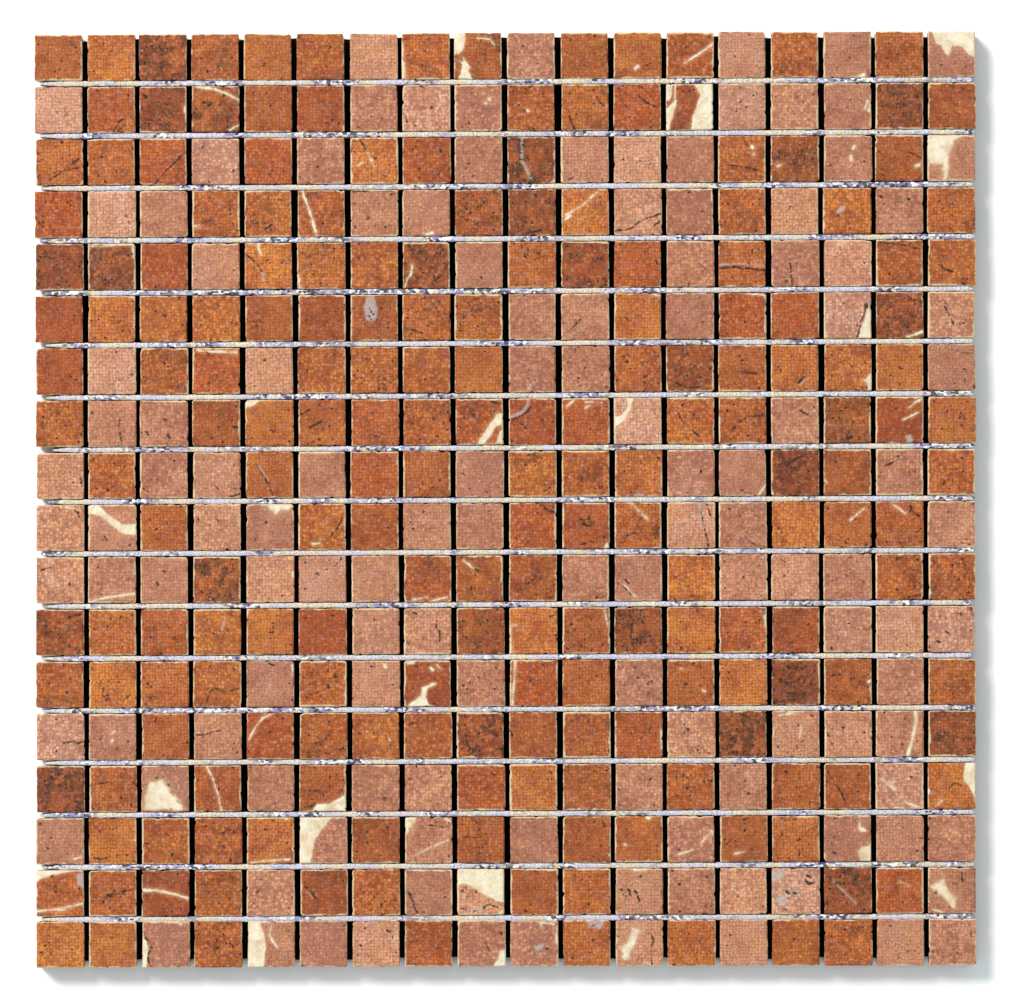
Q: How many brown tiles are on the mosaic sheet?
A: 199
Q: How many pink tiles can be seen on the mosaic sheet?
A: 125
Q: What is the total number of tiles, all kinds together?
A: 324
